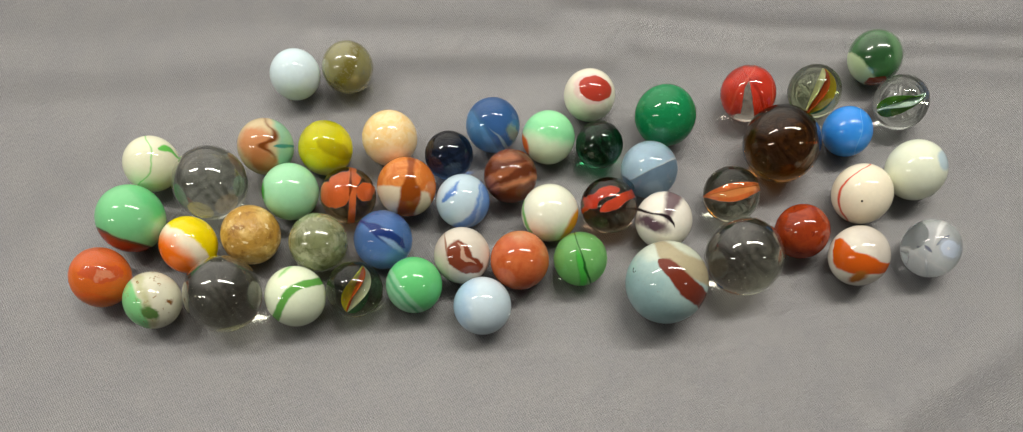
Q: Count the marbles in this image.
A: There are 51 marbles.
